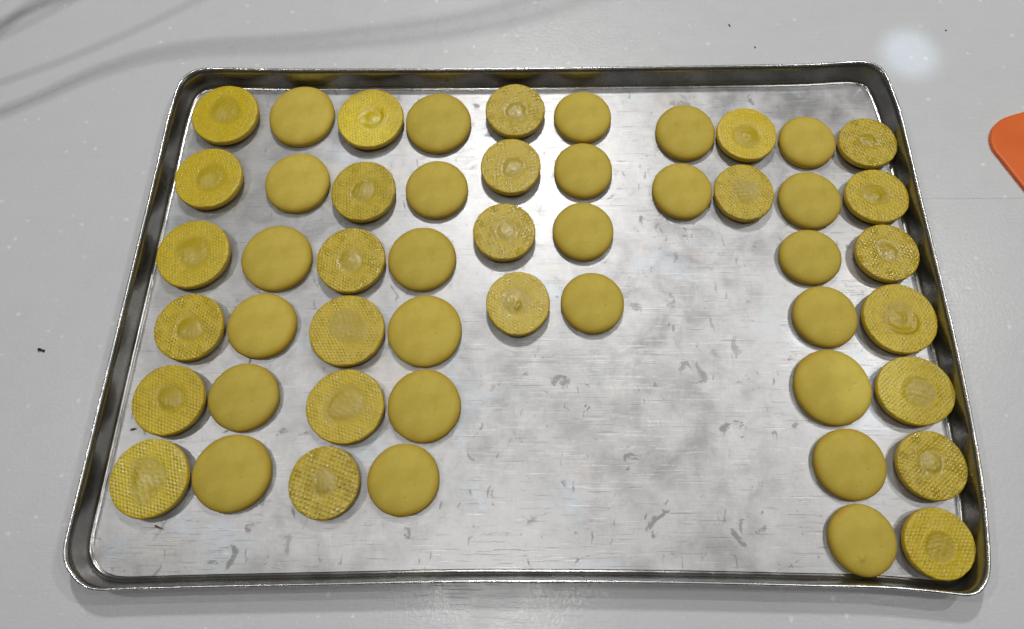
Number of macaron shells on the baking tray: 50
